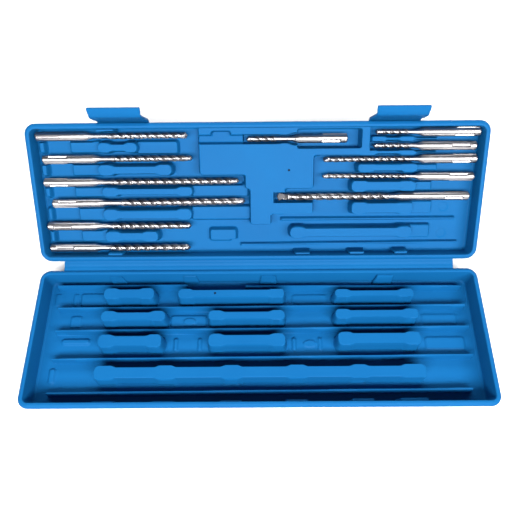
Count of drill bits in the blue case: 12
